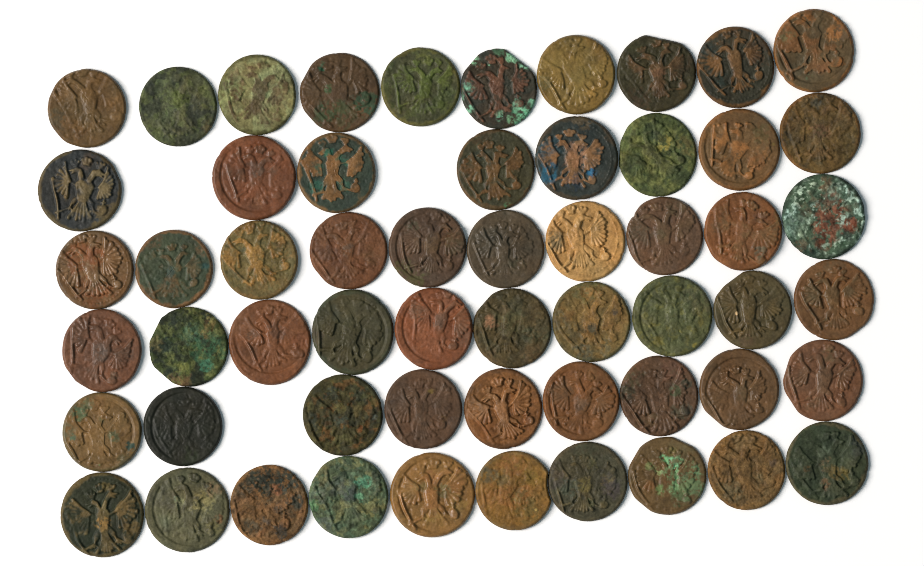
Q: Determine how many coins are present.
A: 57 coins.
